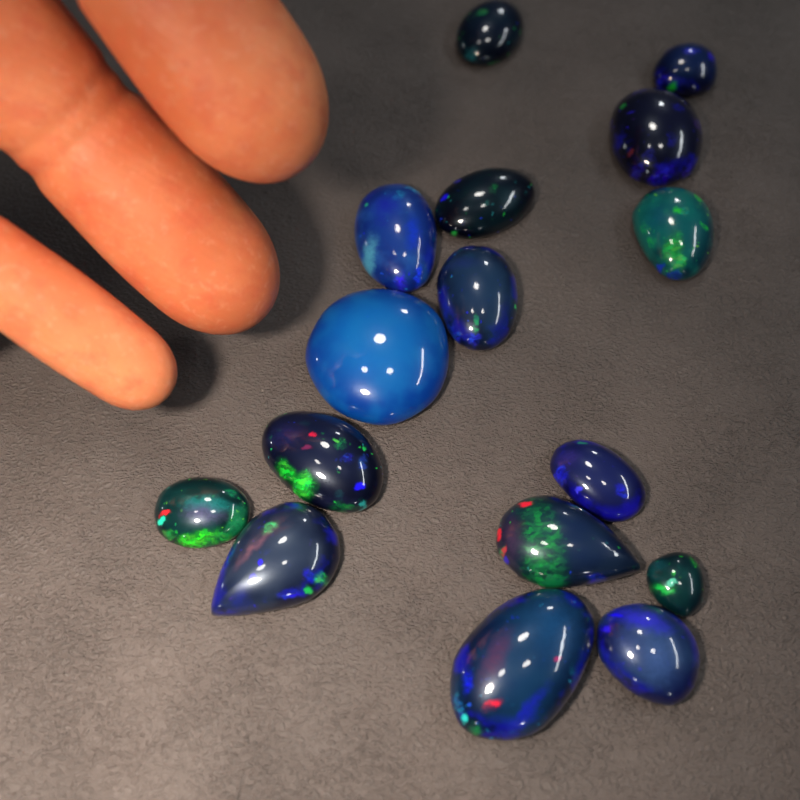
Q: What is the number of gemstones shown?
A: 16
